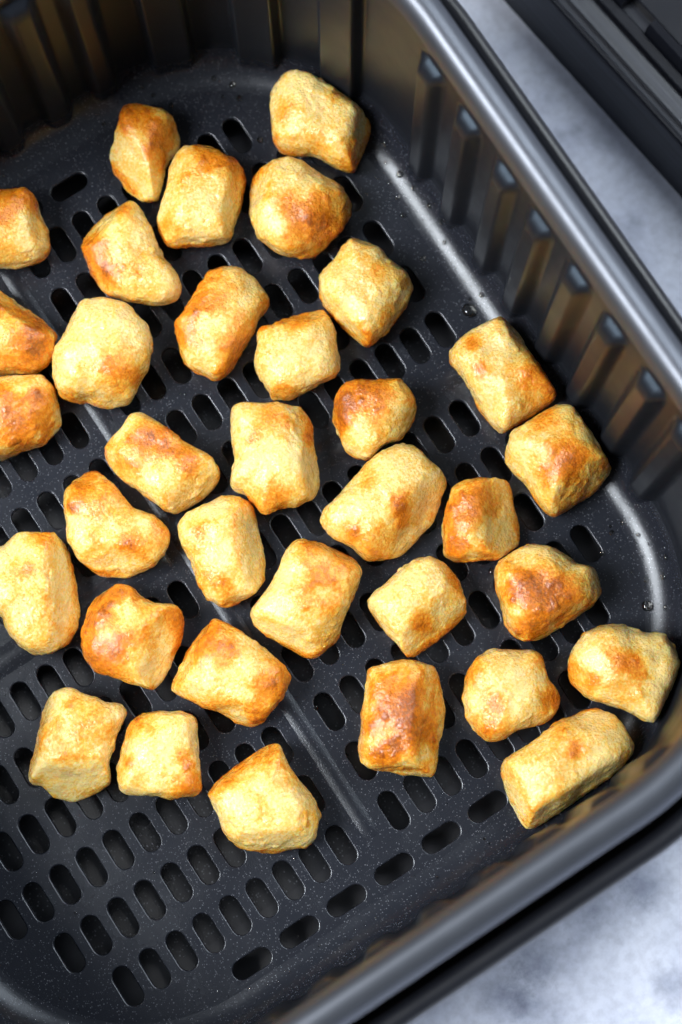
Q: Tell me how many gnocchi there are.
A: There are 34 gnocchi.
